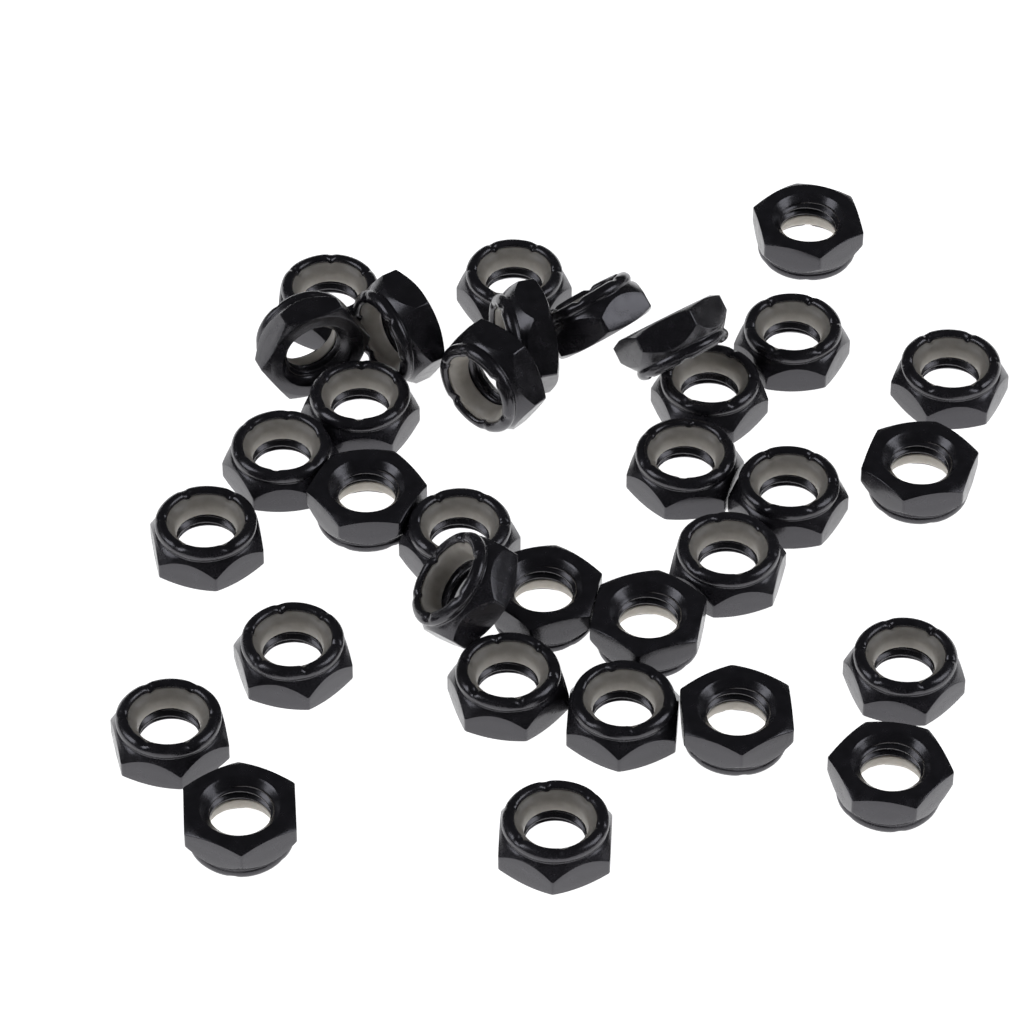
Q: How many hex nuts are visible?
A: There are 33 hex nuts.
